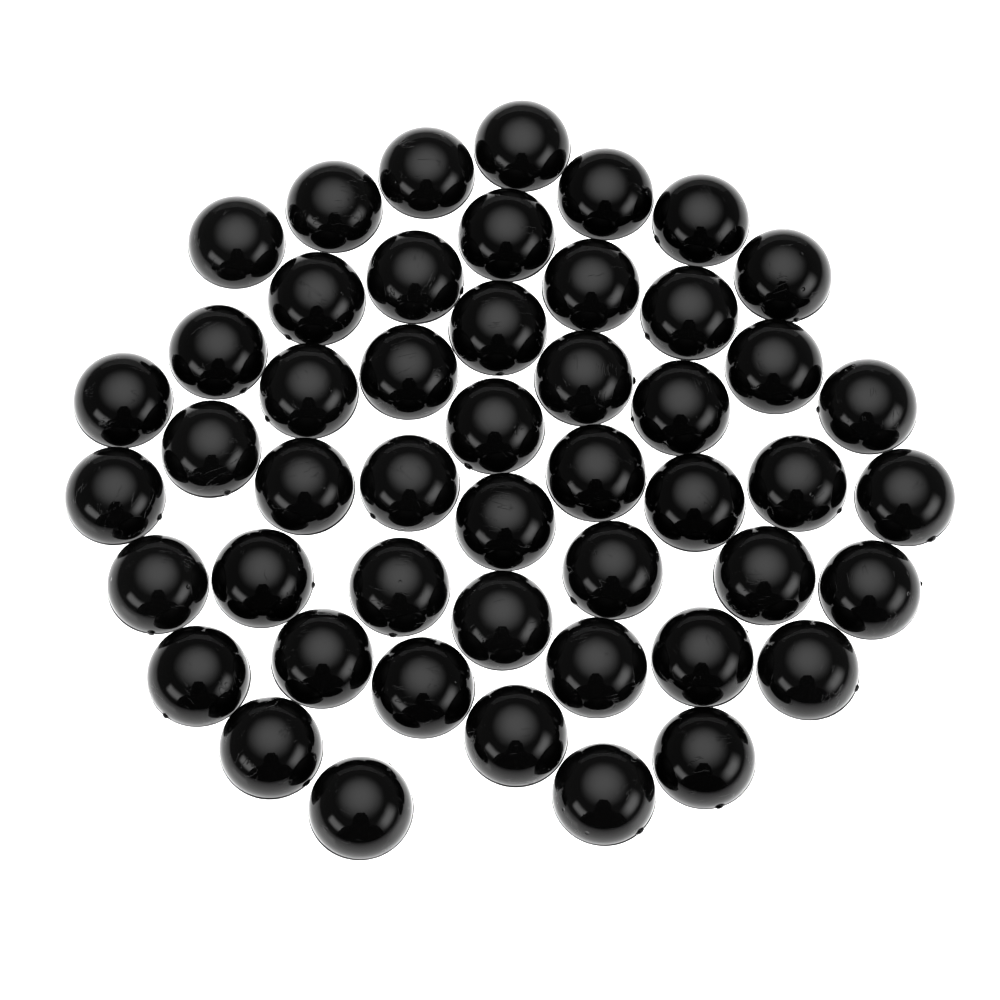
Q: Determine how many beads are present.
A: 49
